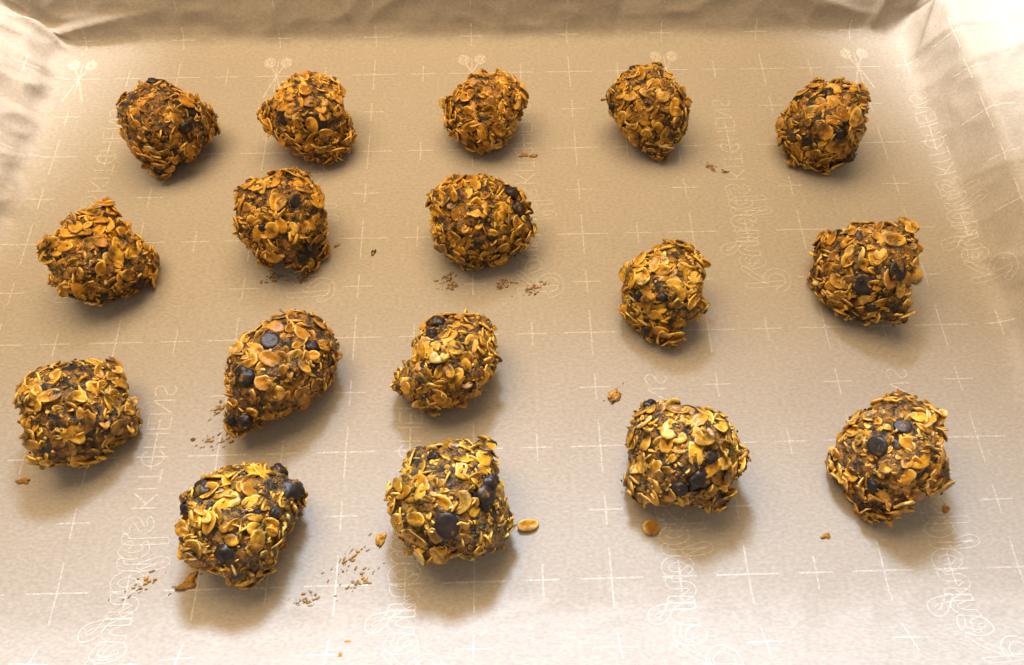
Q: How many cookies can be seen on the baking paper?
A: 17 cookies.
